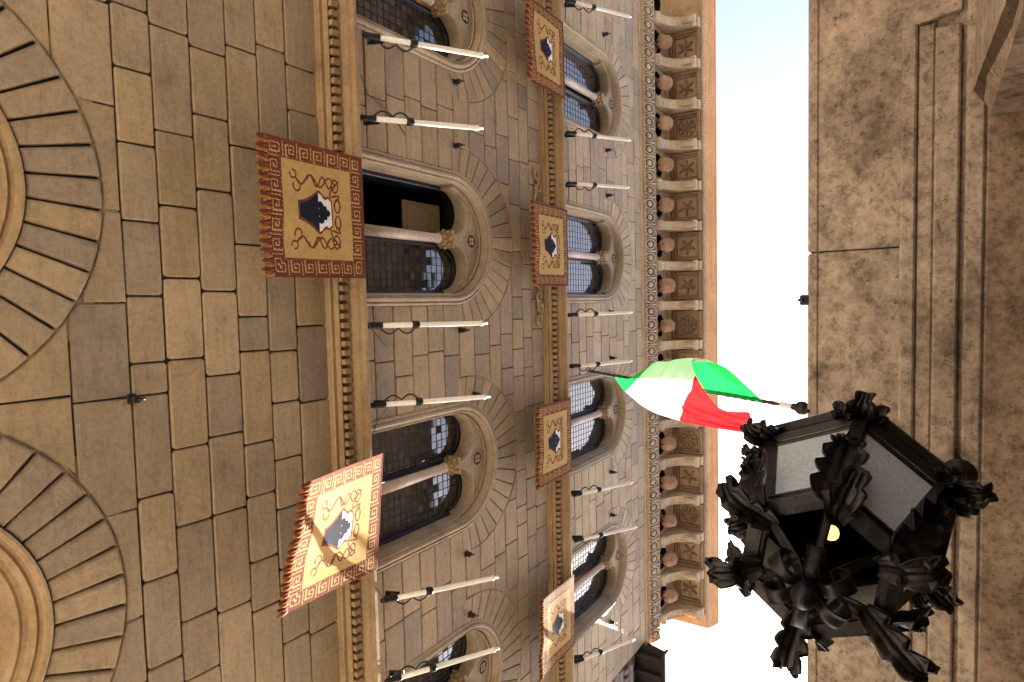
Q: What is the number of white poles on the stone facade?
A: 14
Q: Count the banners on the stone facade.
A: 6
